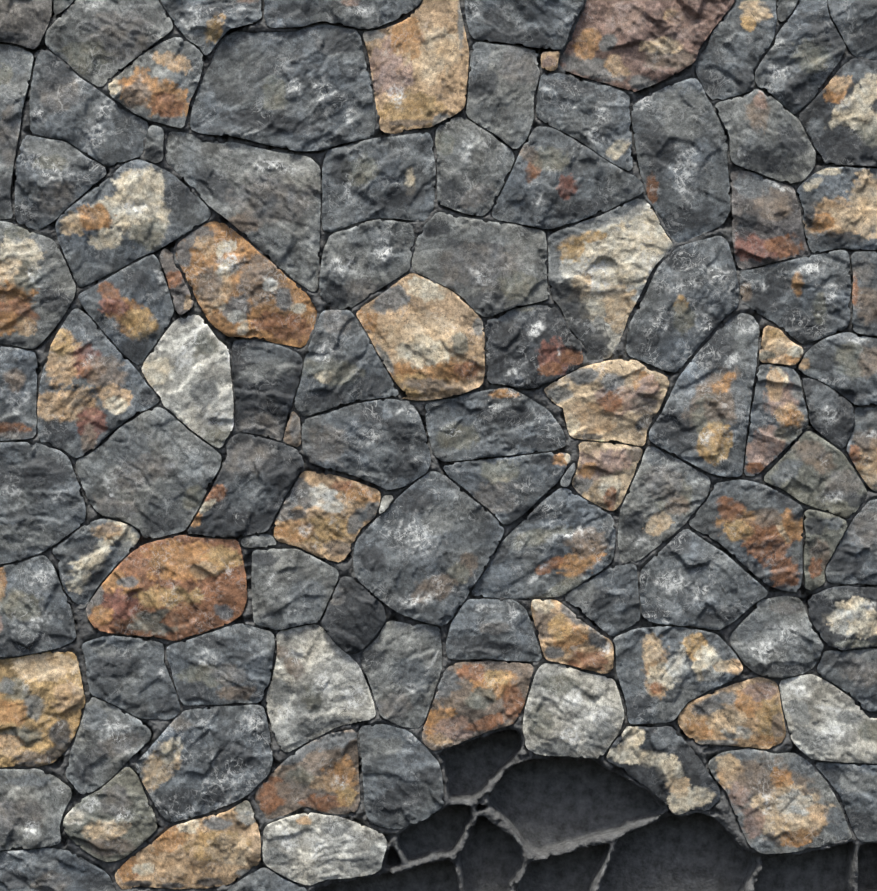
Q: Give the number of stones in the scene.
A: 109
